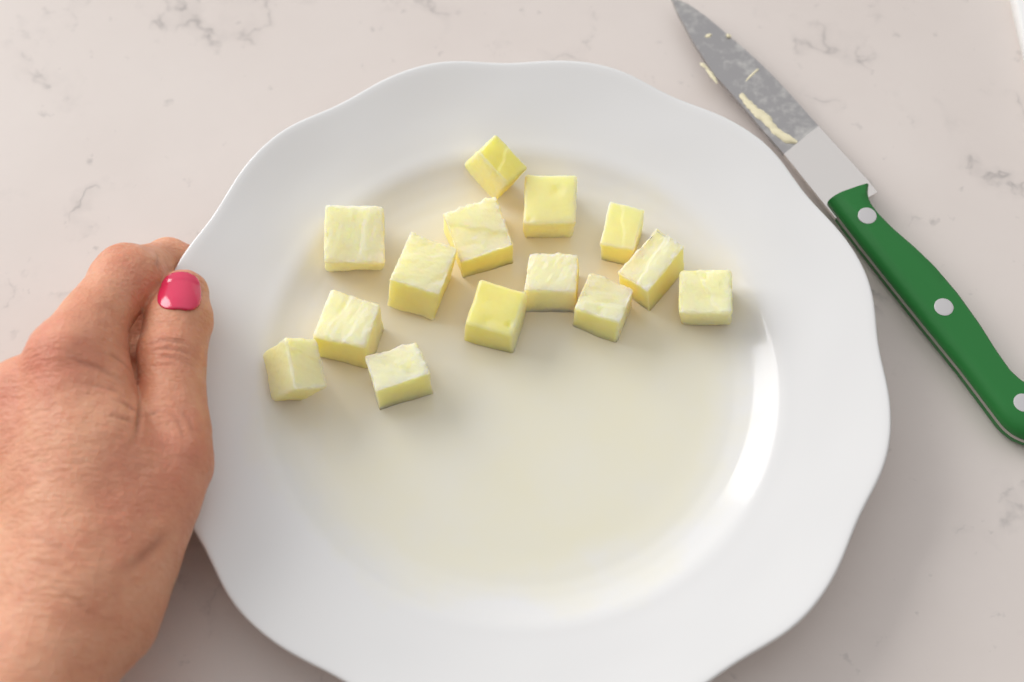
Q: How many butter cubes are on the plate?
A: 14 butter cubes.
